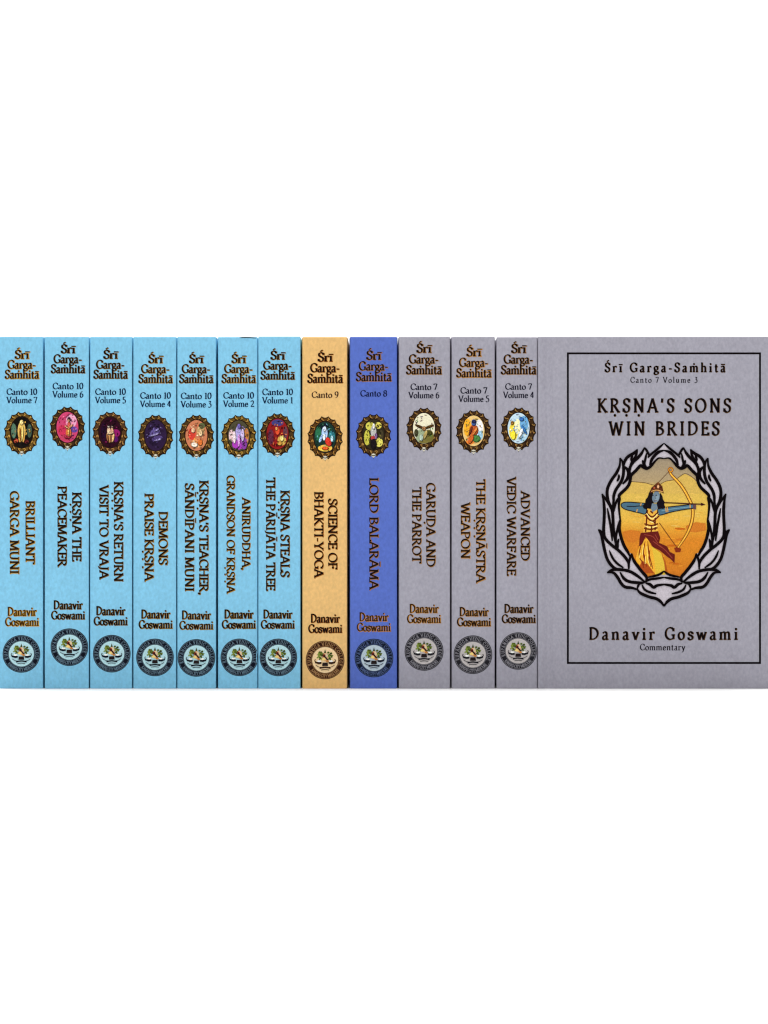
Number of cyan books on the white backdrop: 7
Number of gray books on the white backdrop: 4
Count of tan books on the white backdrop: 1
